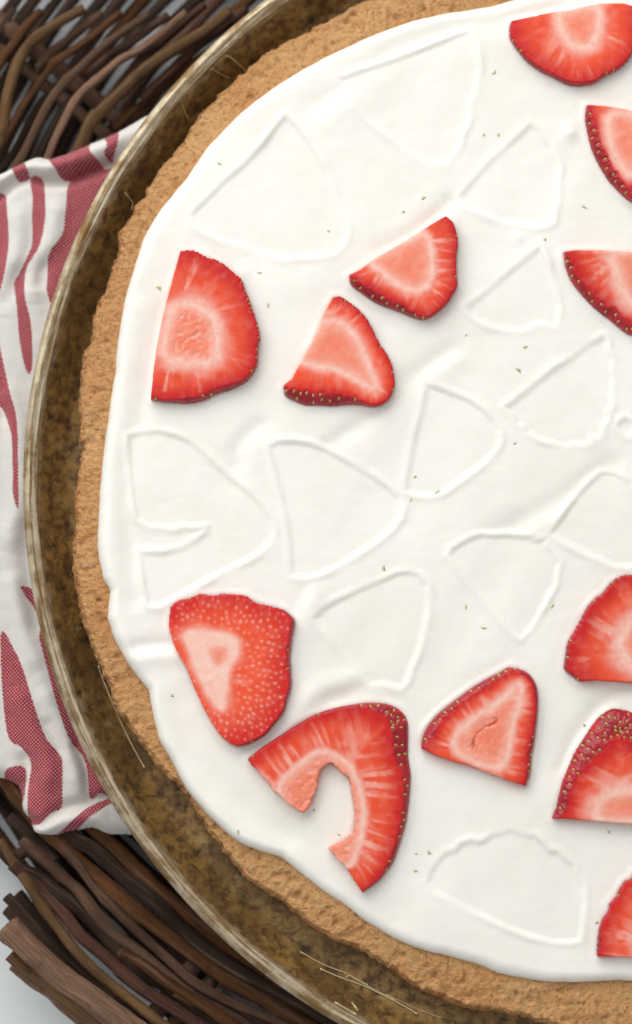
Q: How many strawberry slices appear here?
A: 12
